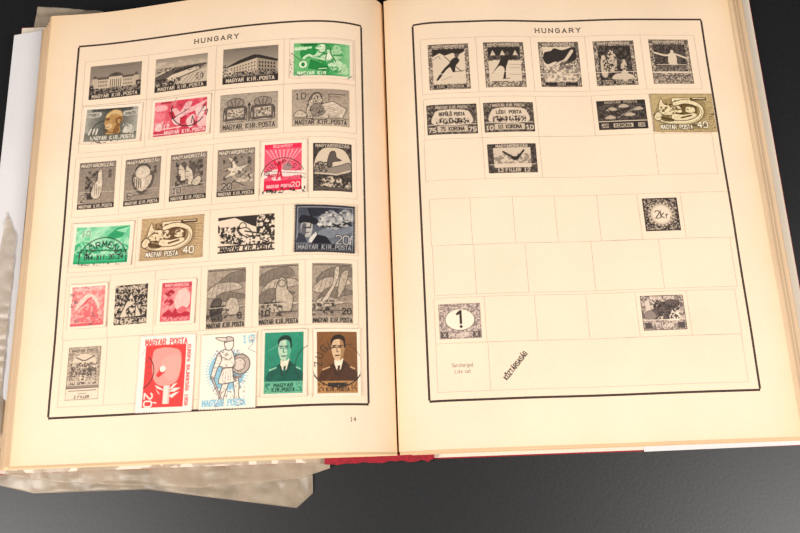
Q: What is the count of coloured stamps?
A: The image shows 14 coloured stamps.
